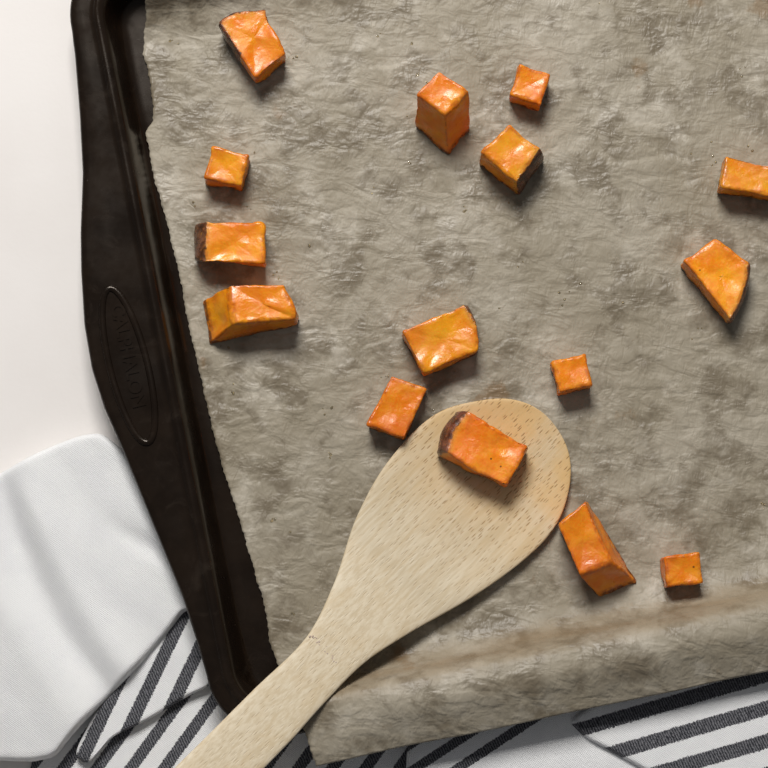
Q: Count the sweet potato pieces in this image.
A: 15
